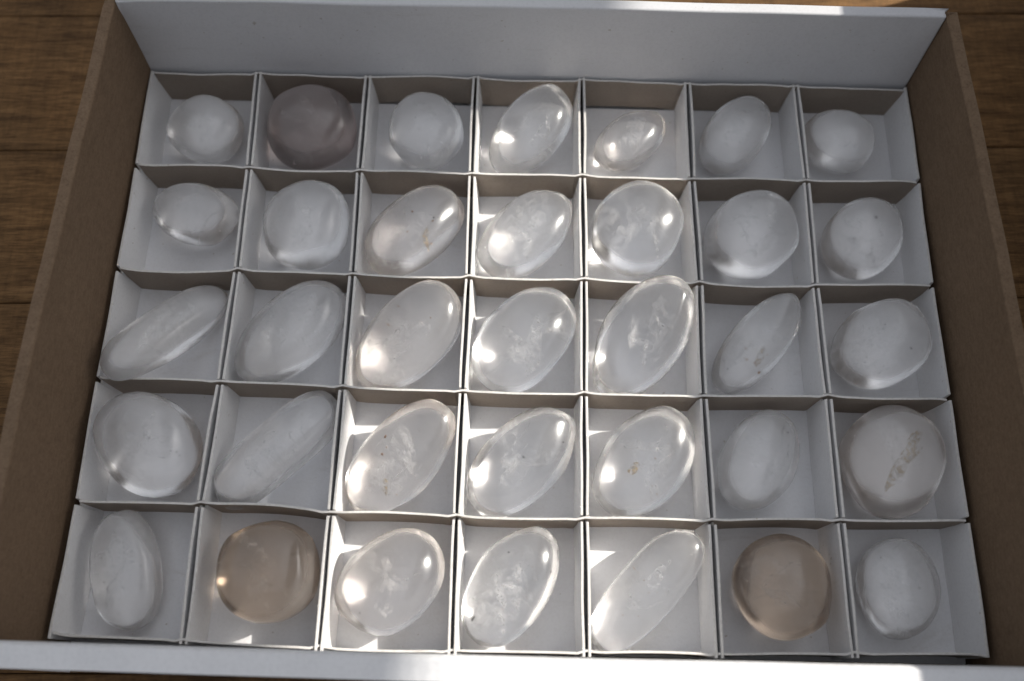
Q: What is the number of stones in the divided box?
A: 35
